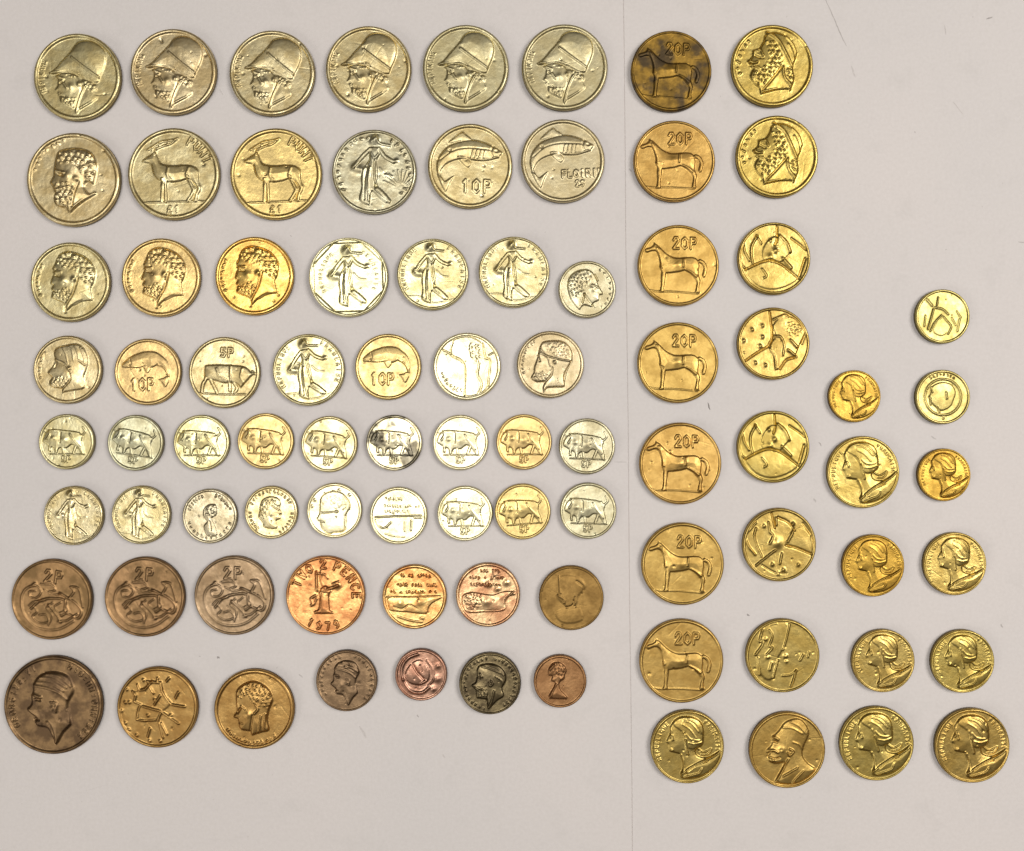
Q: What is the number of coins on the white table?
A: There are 85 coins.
